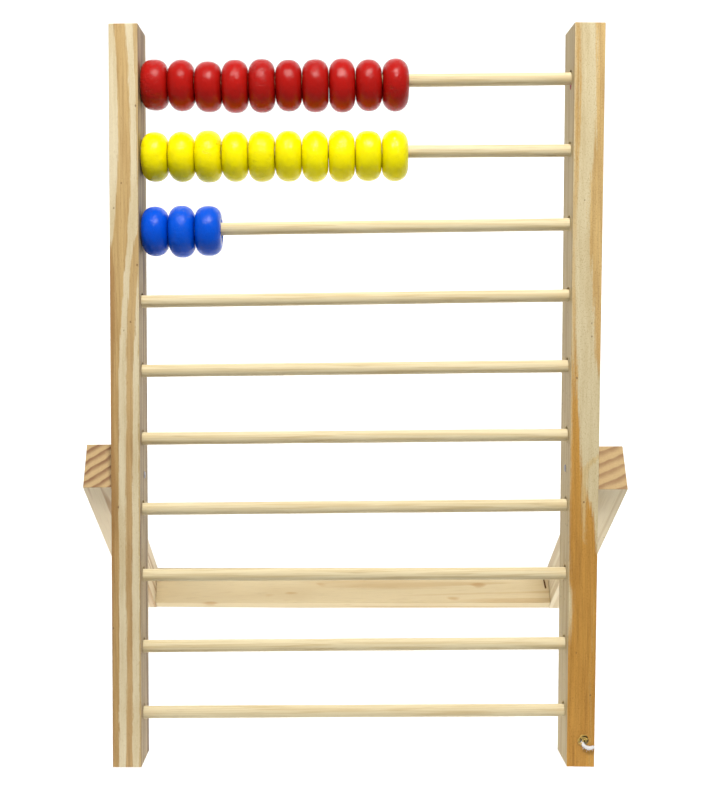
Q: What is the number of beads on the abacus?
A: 23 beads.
